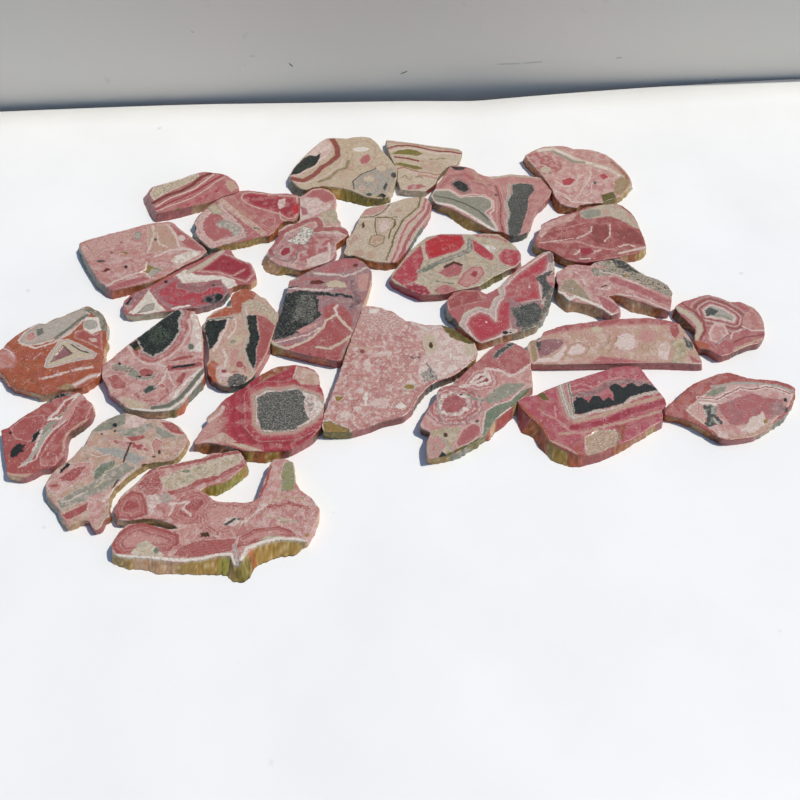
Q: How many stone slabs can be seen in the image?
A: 28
